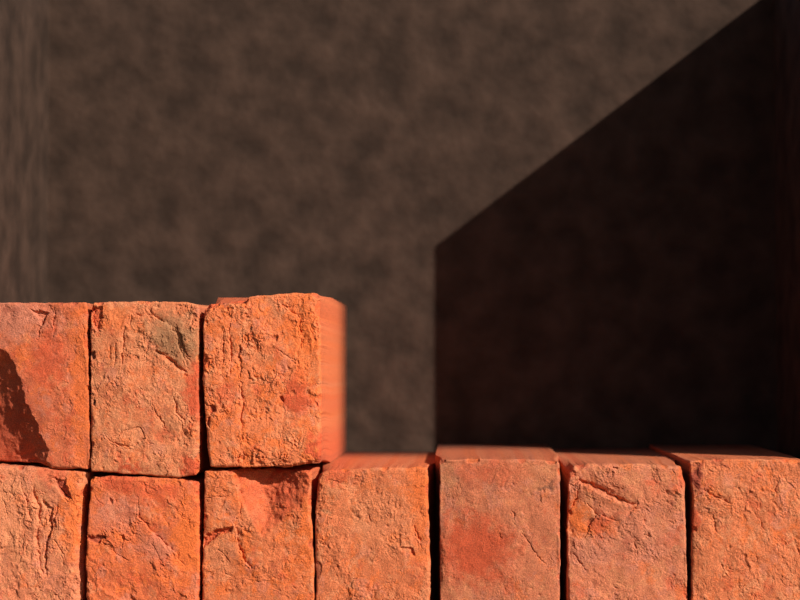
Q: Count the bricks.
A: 10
